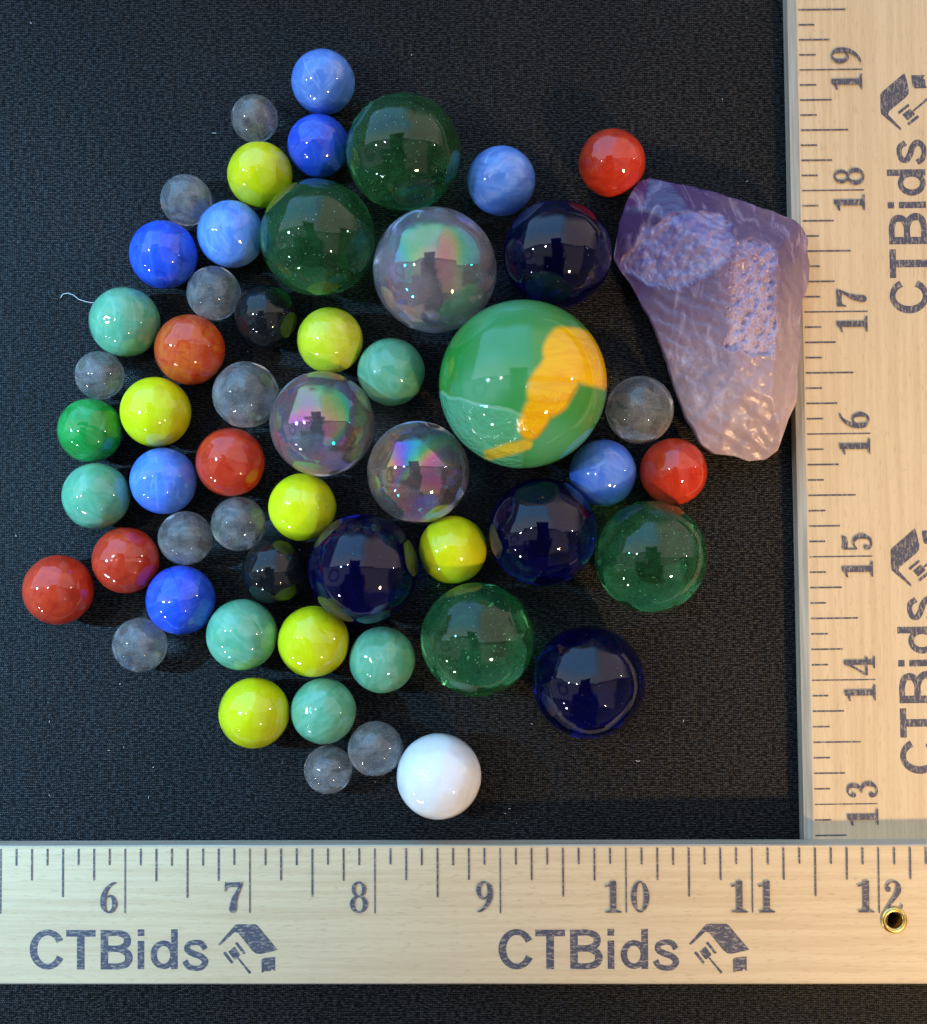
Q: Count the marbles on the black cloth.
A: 54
